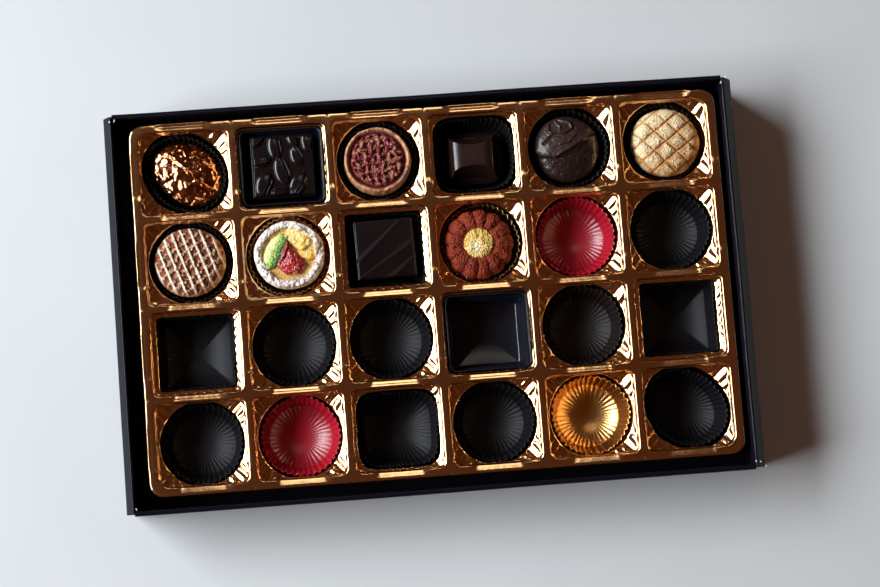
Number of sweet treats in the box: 10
